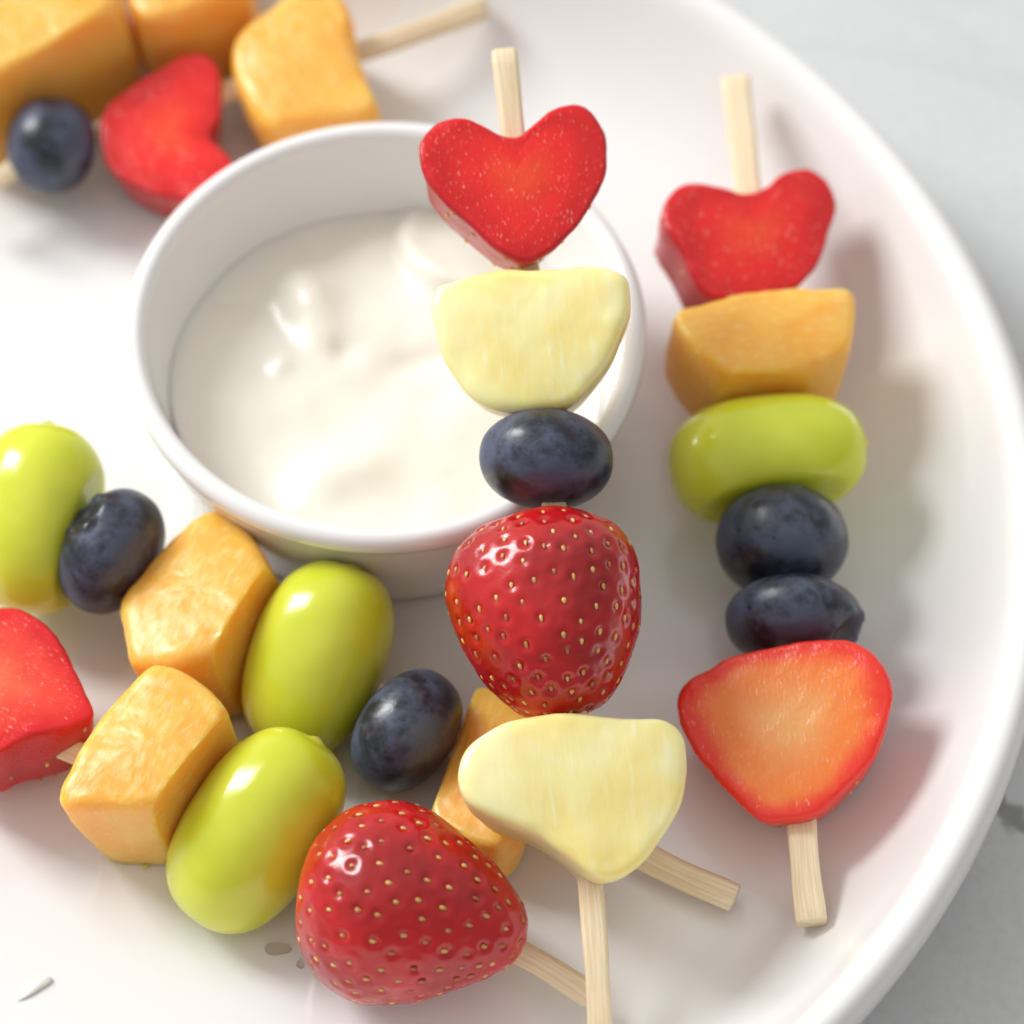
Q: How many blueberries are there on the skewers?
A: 6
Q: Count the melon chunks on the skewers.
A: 7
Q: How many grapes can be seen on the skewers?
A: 4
